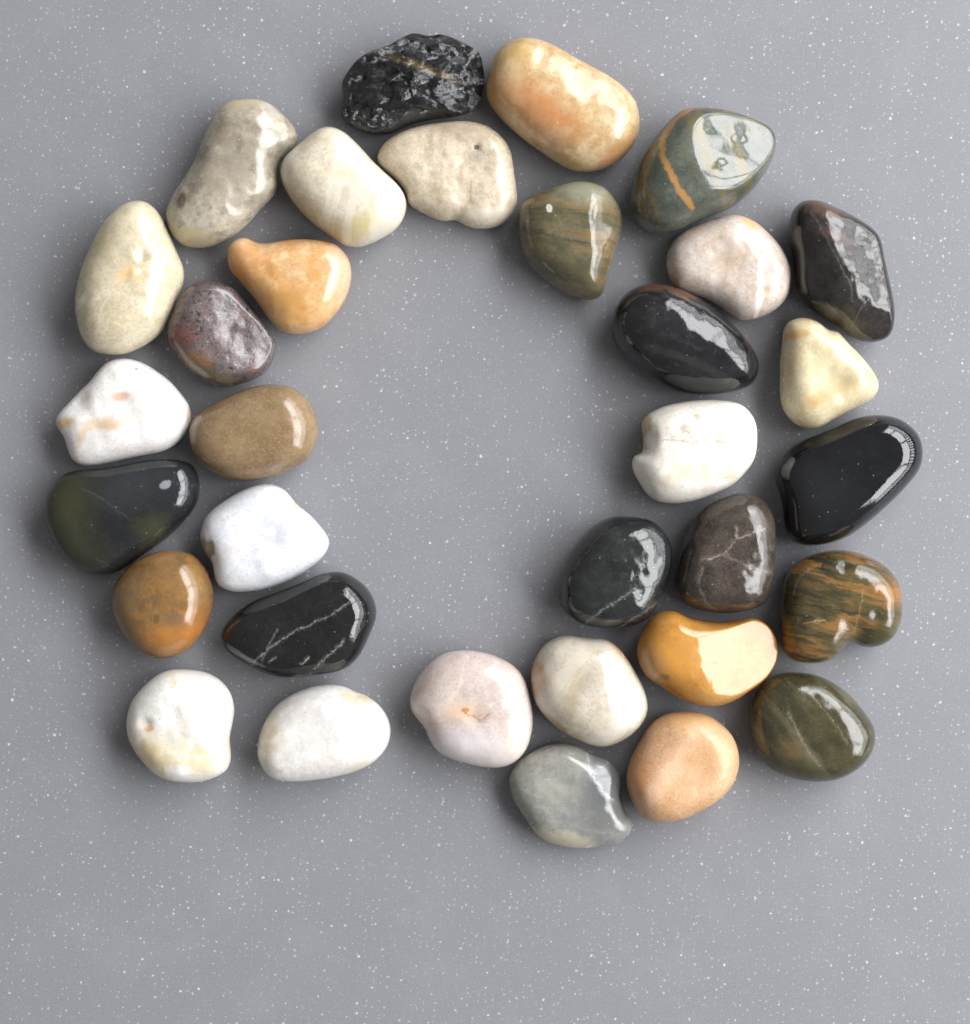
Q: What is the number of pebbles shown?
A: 33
